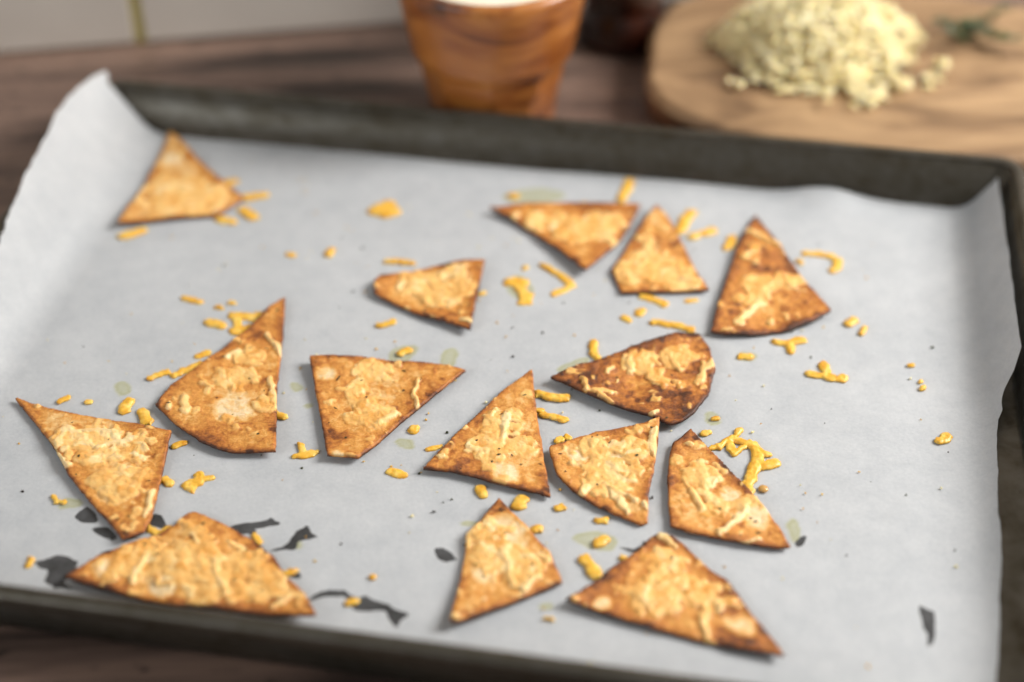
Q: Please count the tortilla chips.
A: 15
